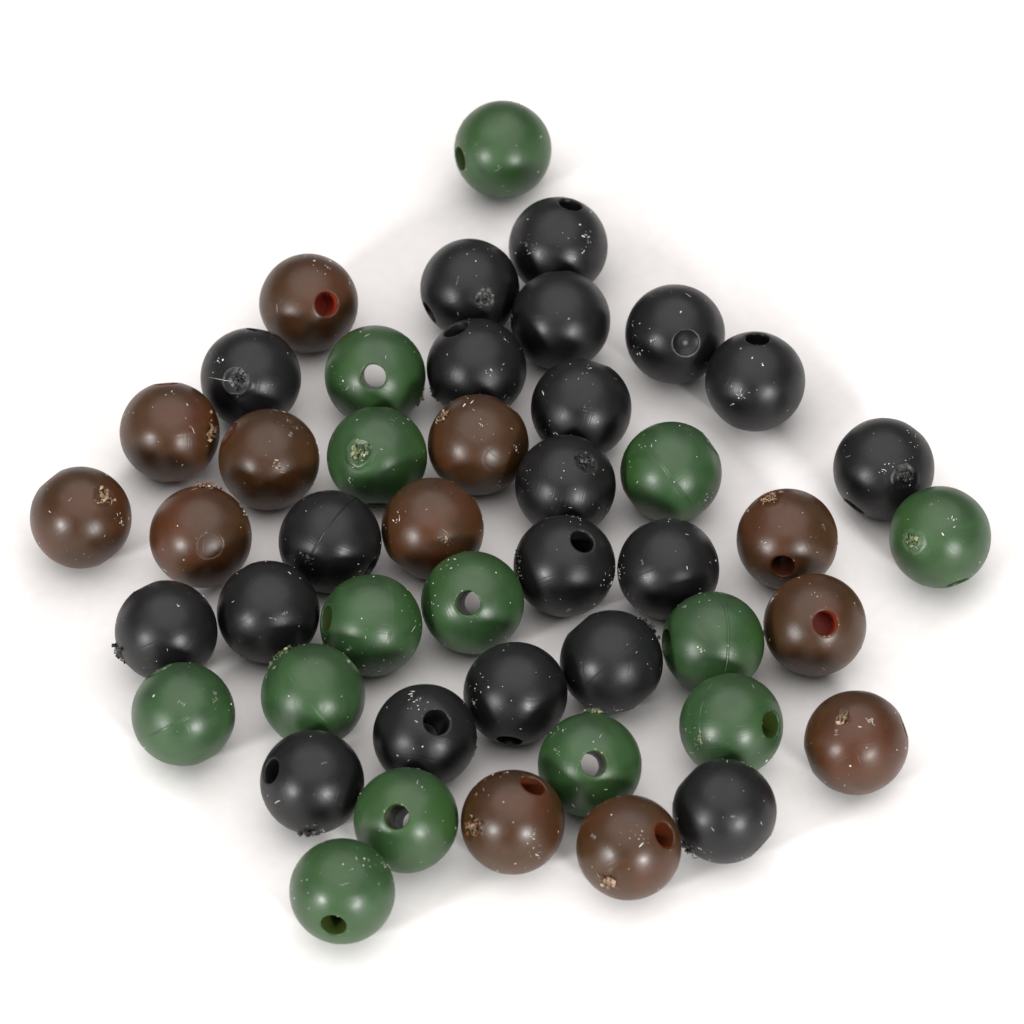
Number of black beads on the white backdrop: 20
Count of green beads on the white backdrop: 14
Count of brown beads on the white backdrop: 12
